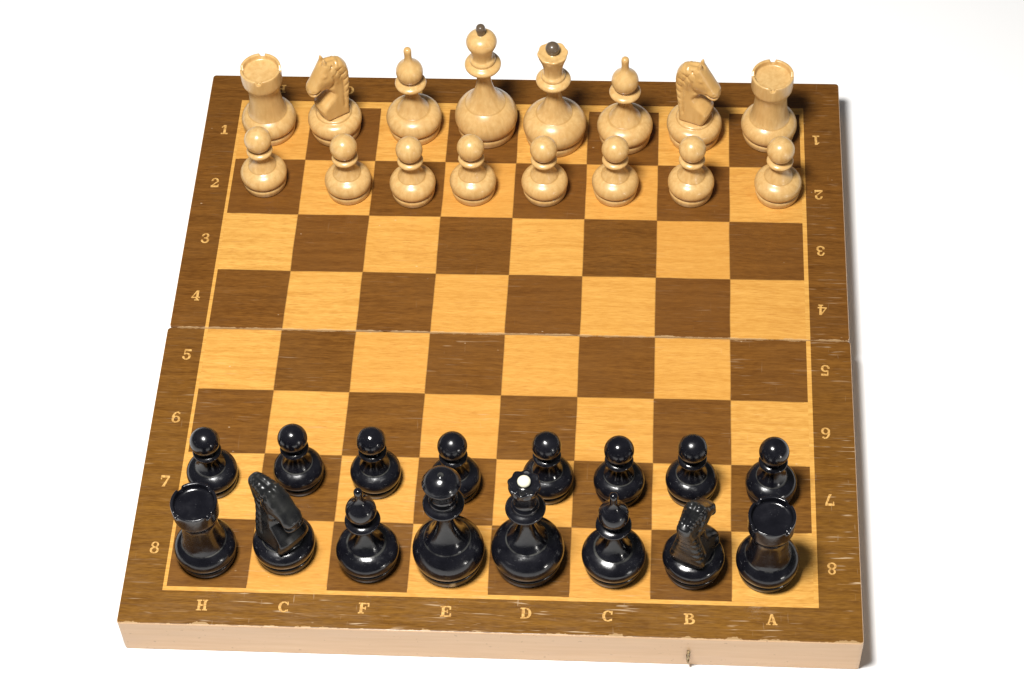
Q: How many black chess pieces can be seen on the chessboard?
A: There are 16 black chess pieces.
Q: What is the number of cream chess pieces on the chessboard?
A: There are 16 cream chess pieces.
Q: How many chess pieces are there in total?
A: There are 32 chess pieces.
